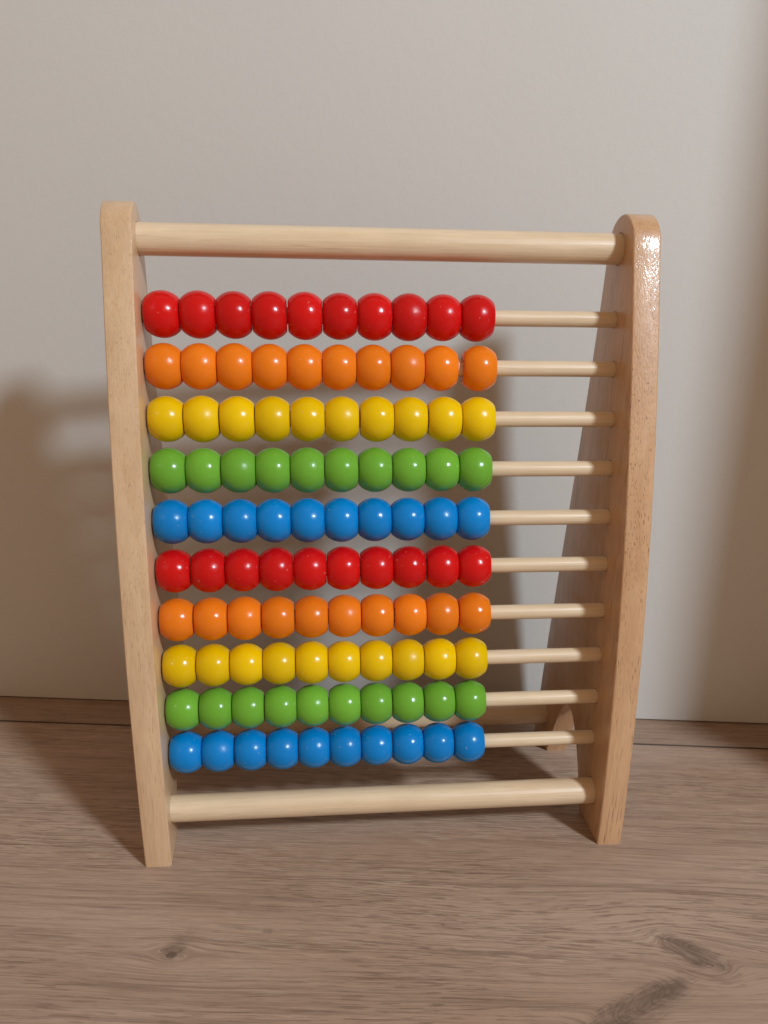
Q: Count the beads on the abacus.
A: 100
